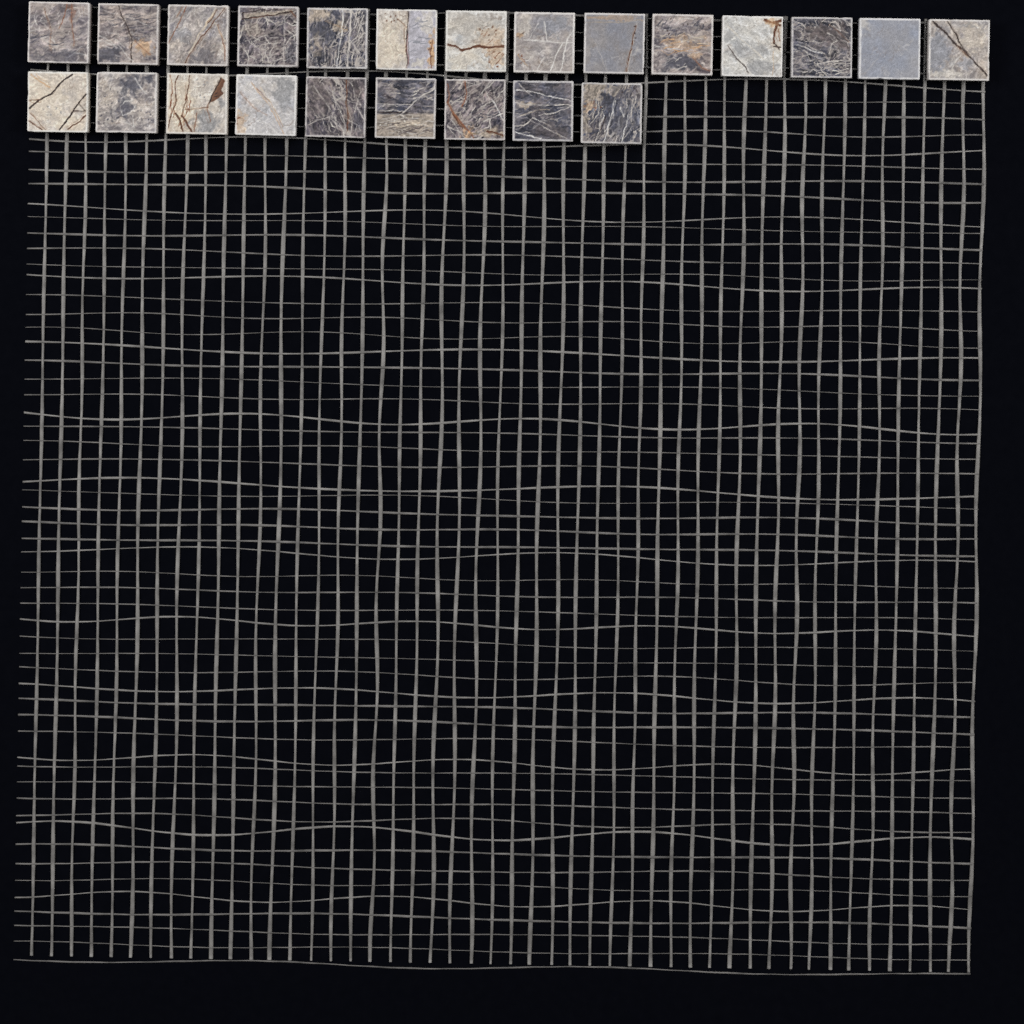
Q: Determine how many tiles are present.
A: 23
